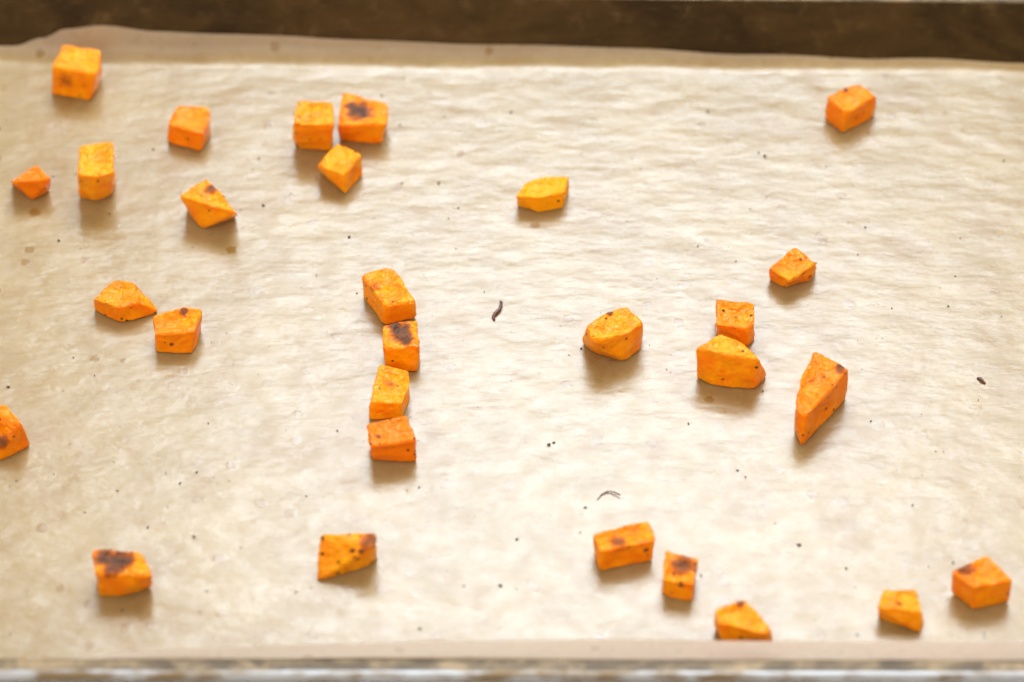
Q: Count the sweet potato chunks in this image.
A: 29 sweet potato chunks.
